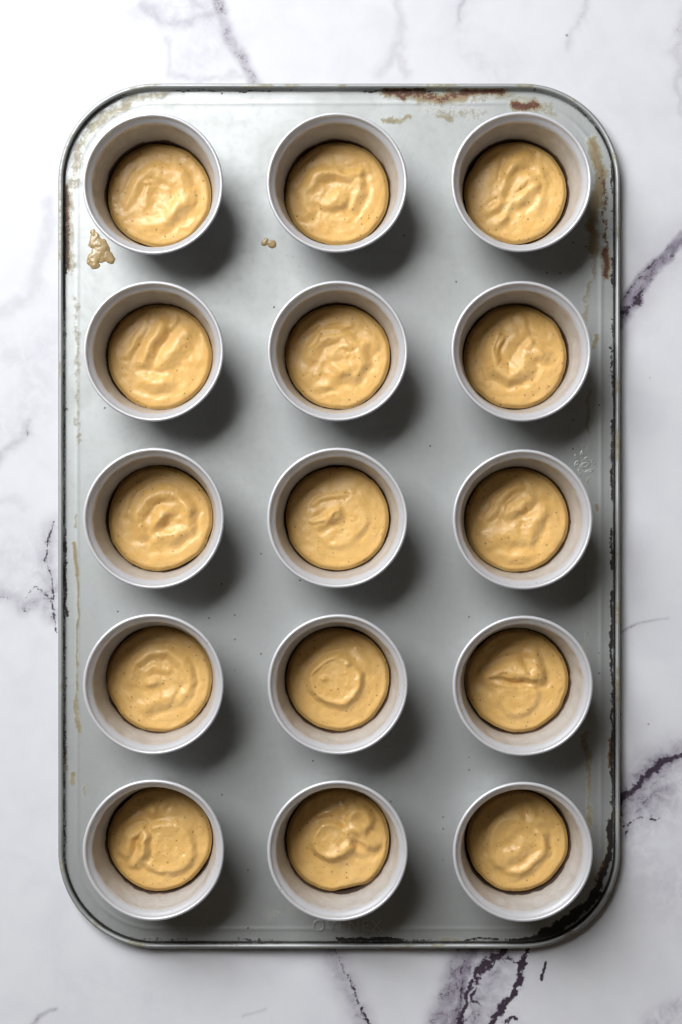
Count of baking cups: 15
